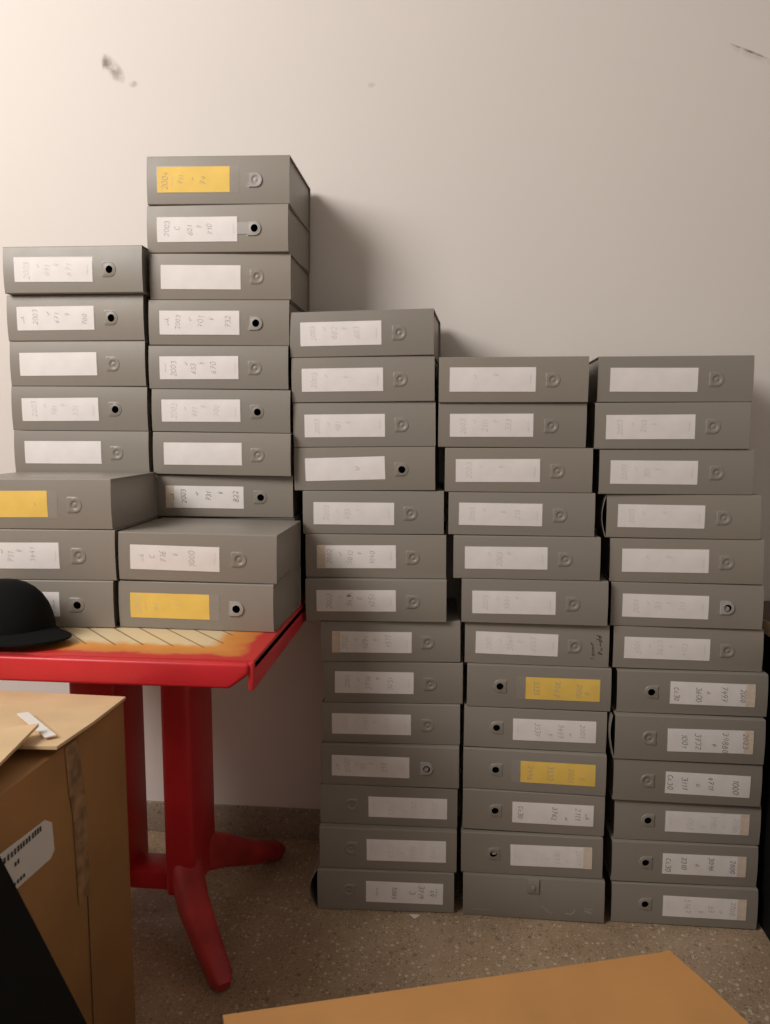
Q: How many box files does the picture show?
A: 58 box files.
